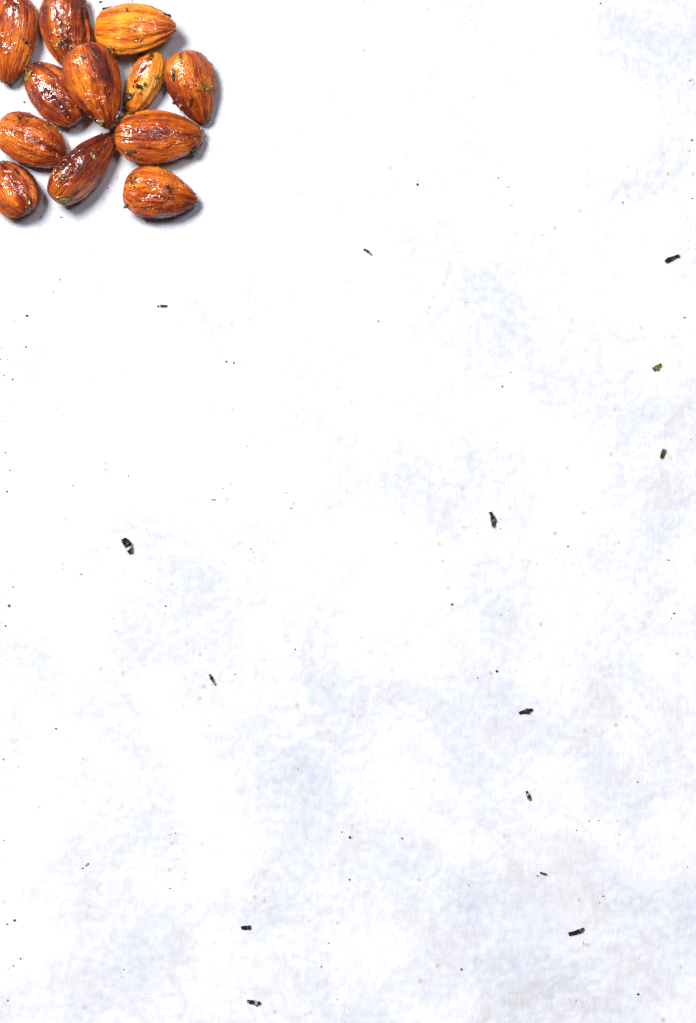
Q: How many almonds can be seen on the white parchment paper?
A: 12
